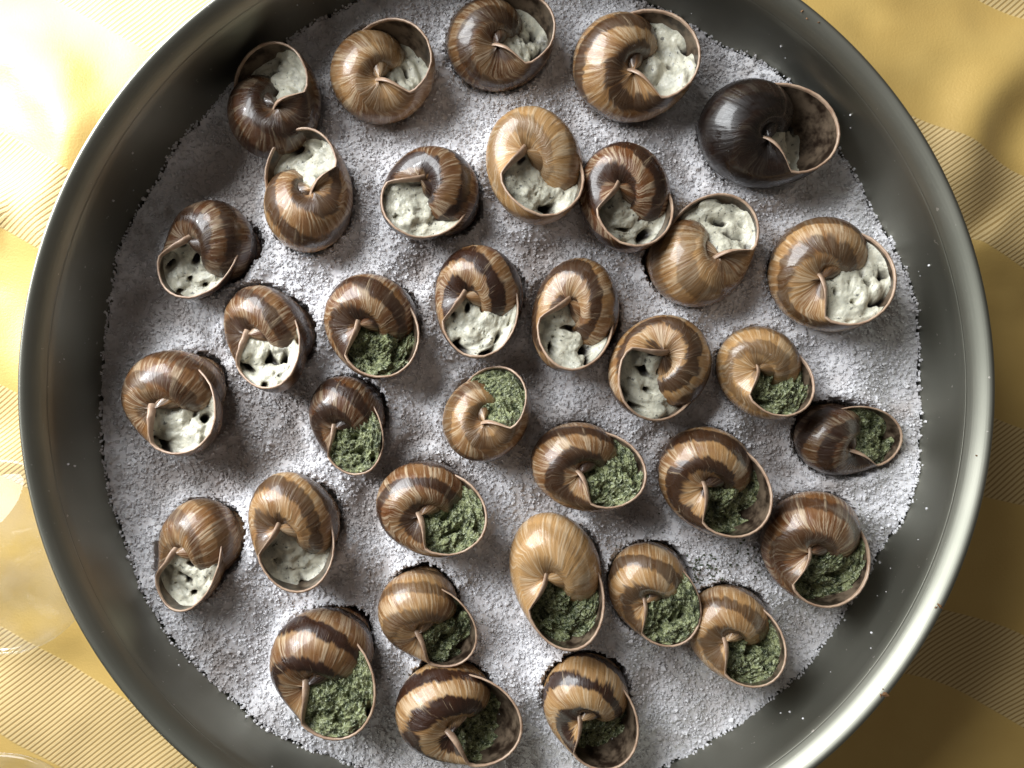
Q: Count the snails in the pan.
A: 35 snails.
